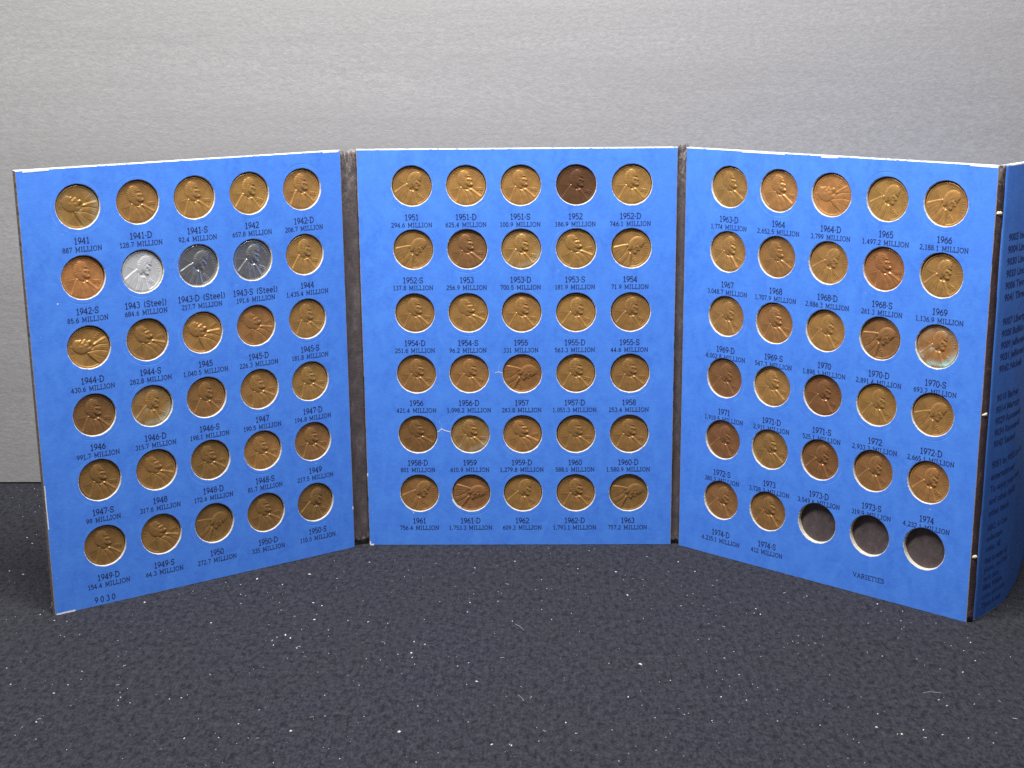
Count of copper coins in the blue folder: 84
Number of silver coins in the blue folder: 3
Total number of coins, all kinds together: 87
